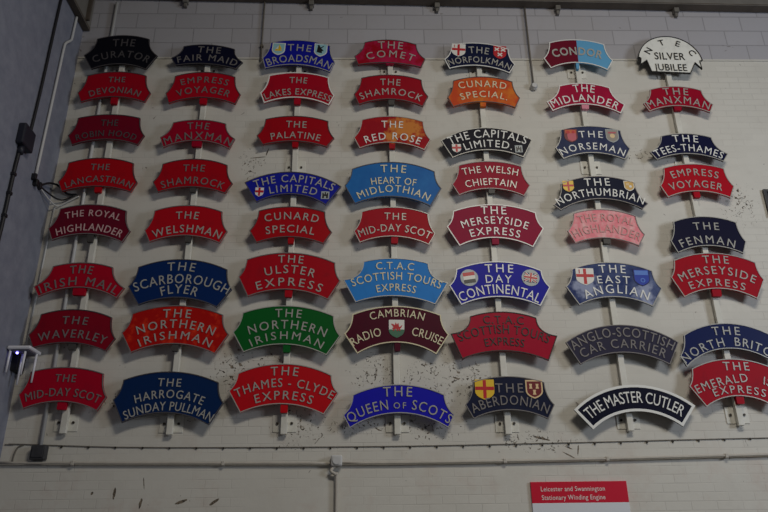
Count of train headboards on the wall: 56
